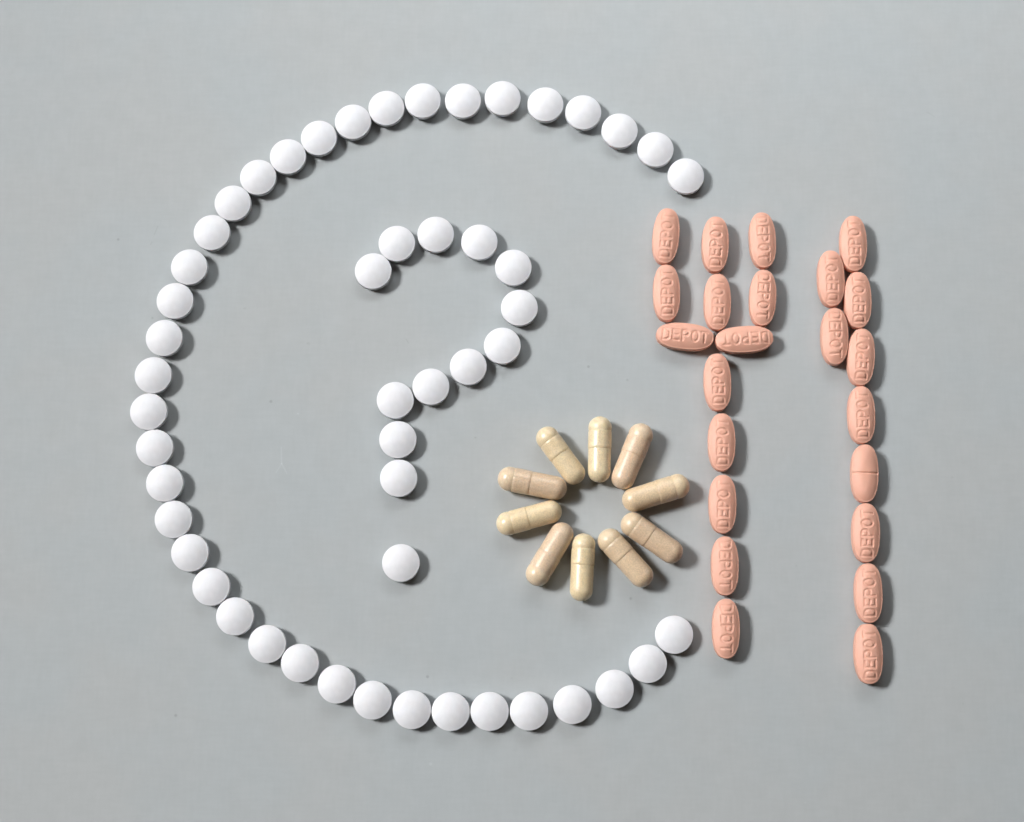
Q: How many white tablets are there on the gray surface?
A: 51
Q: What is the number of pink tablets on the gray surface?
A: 23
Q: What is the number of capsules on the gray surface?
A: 10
